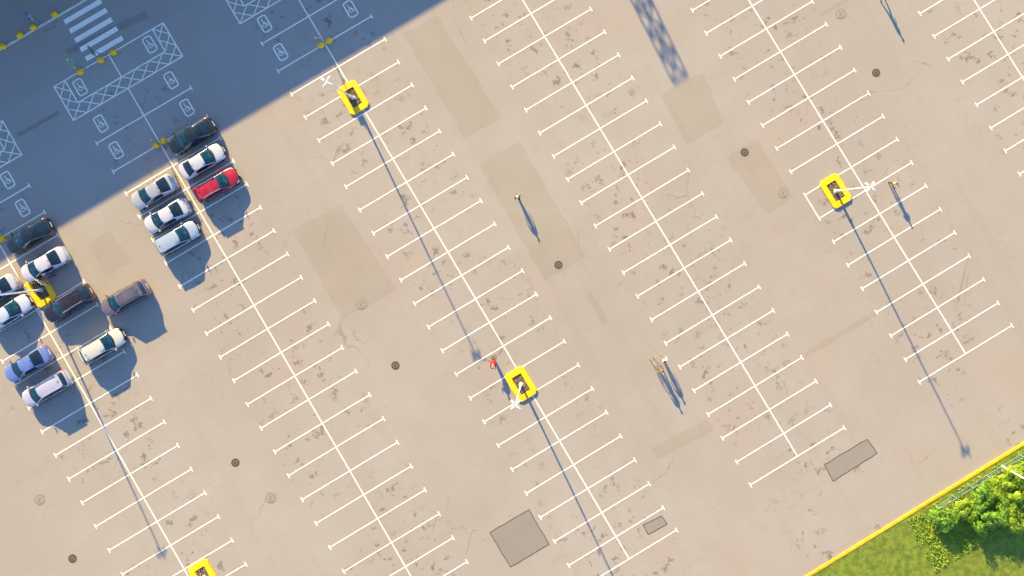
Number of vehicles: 15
